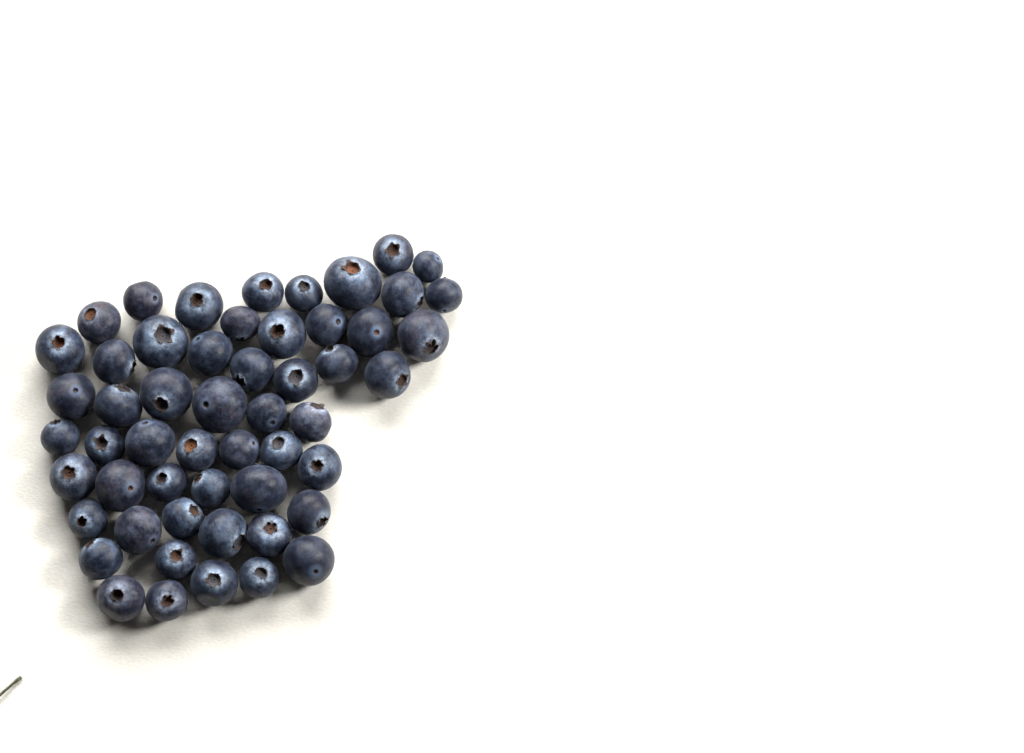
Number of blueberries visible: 54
